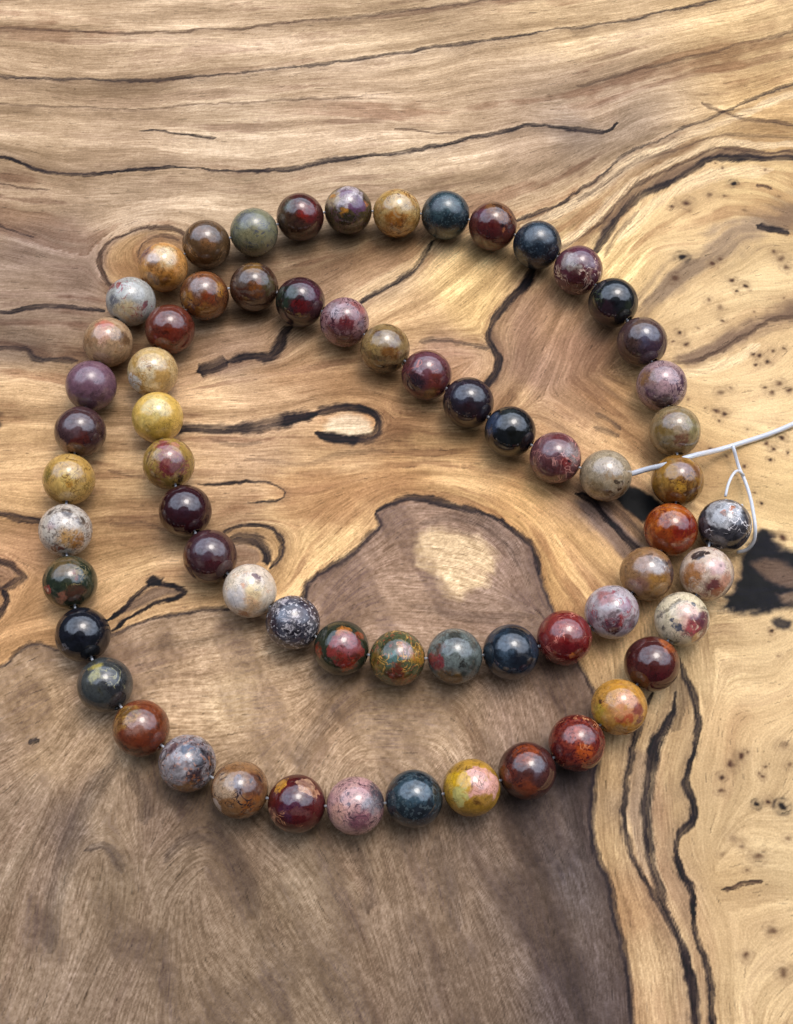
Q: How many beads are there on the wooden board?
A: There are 64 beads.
